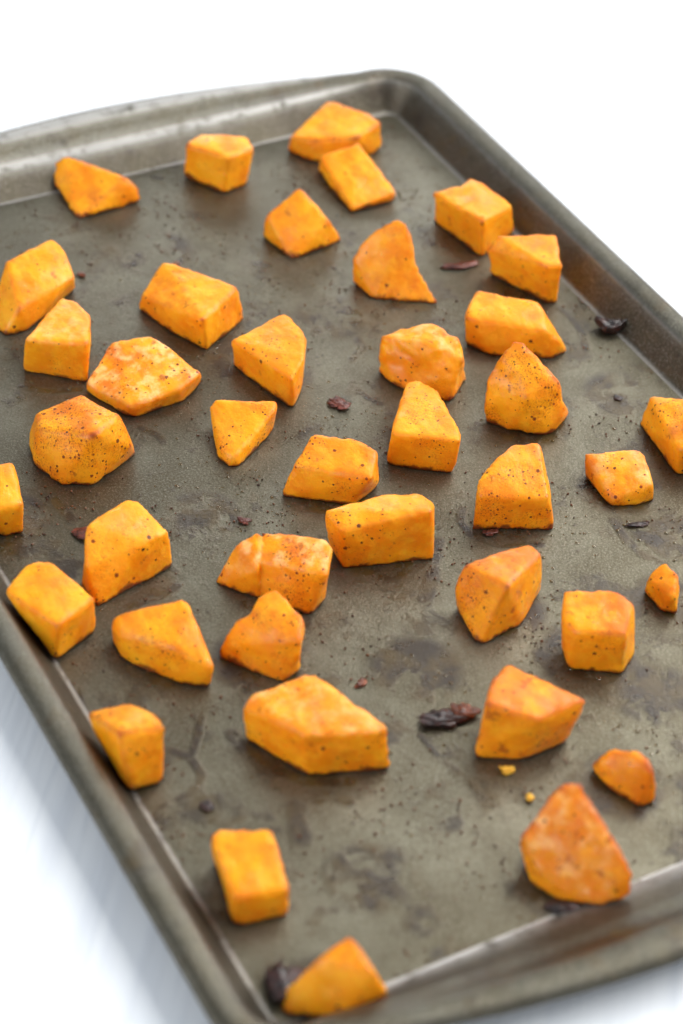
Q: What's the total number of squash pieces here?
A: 40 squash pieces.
